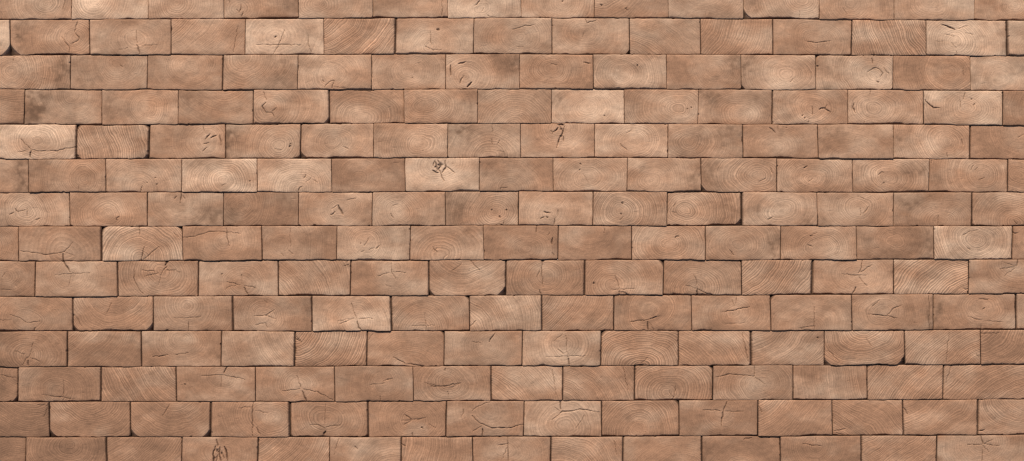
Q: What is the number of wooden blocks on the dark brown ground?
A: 200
